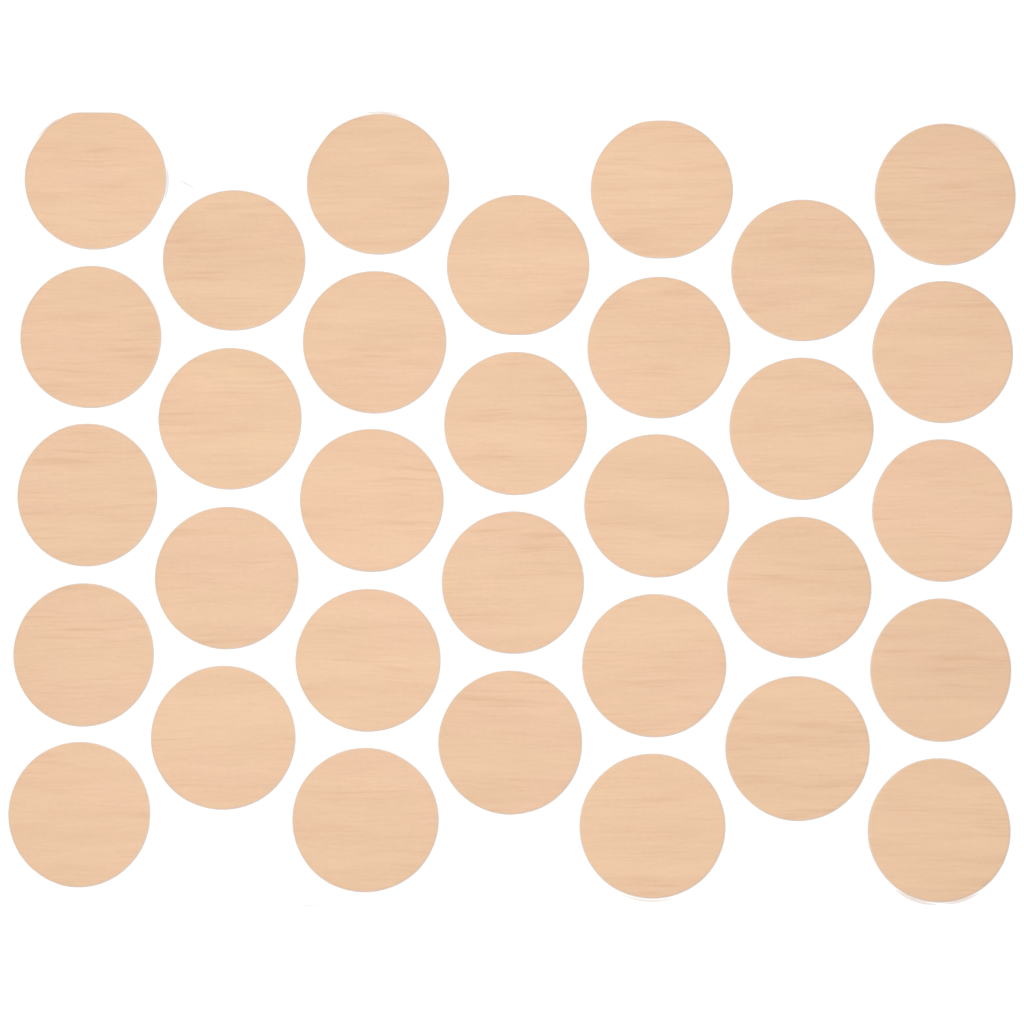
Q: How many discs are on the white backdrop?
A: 32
